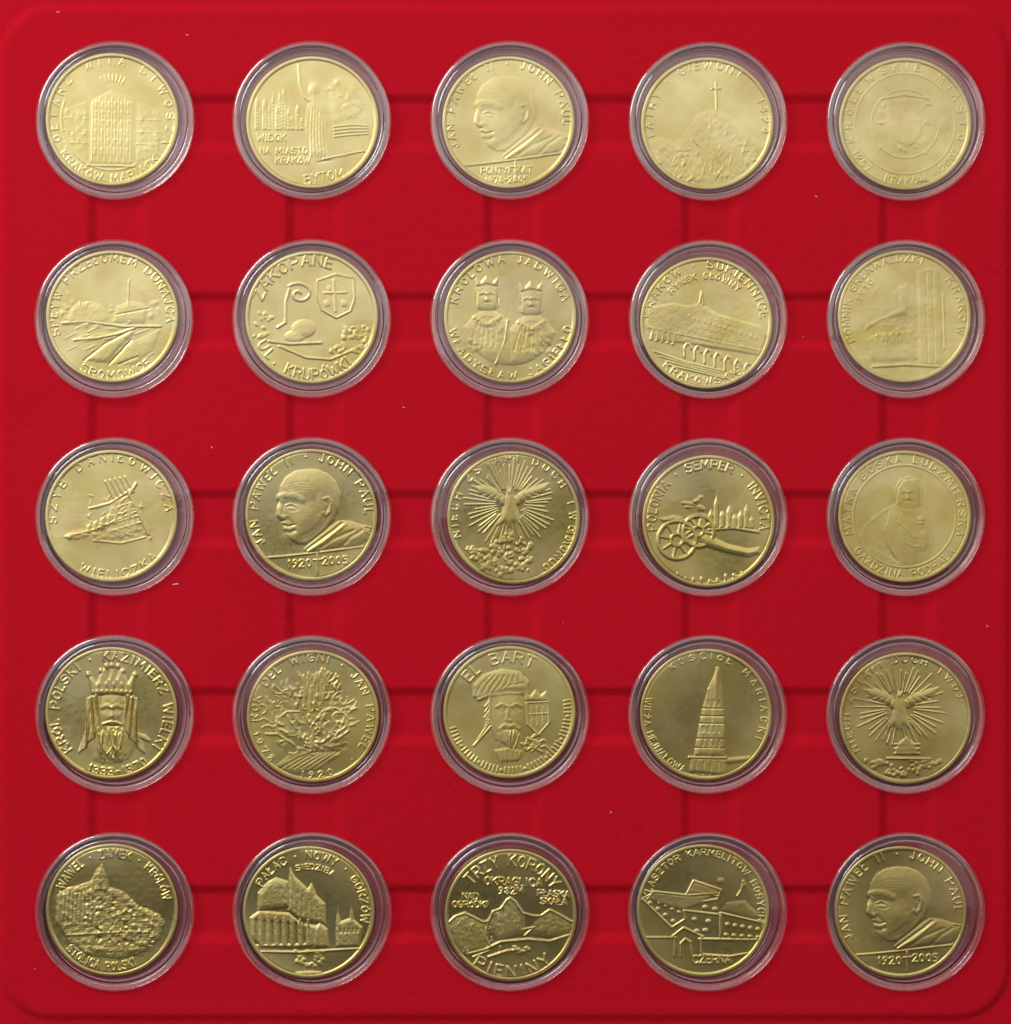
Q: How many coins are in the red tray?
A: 25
